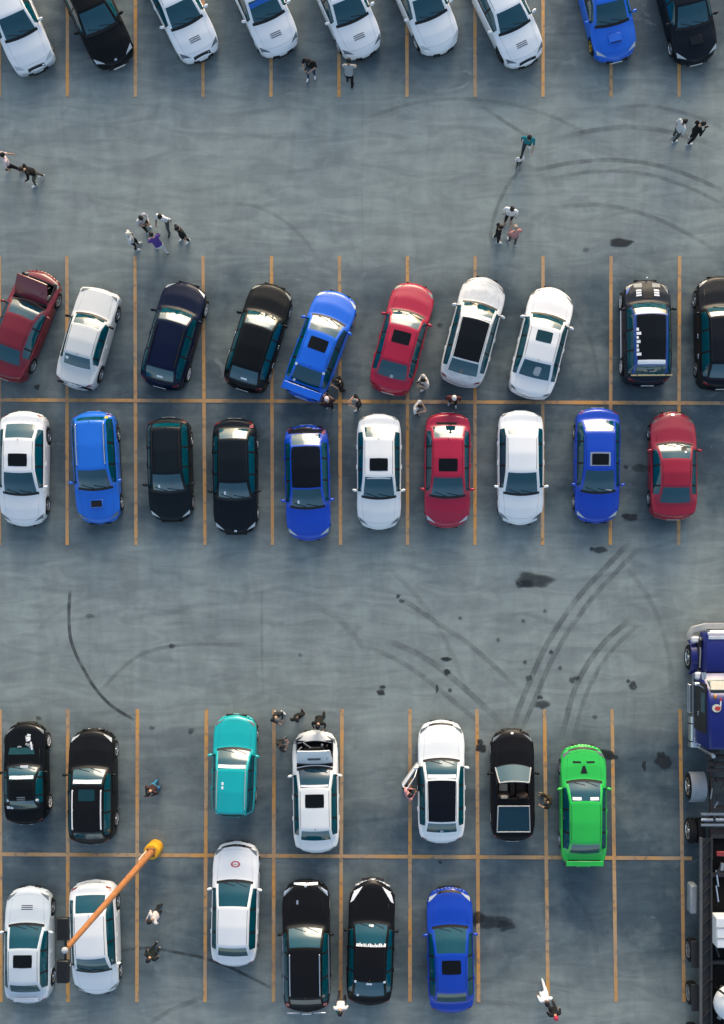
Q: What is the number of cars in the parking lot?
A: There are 42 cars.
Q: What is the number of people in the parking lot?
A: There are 34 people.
